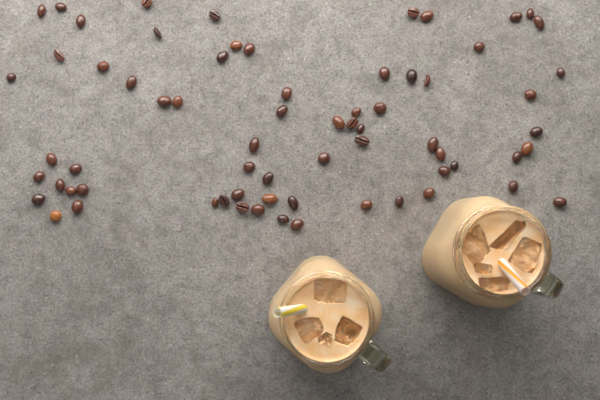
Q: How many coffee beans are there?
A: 68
